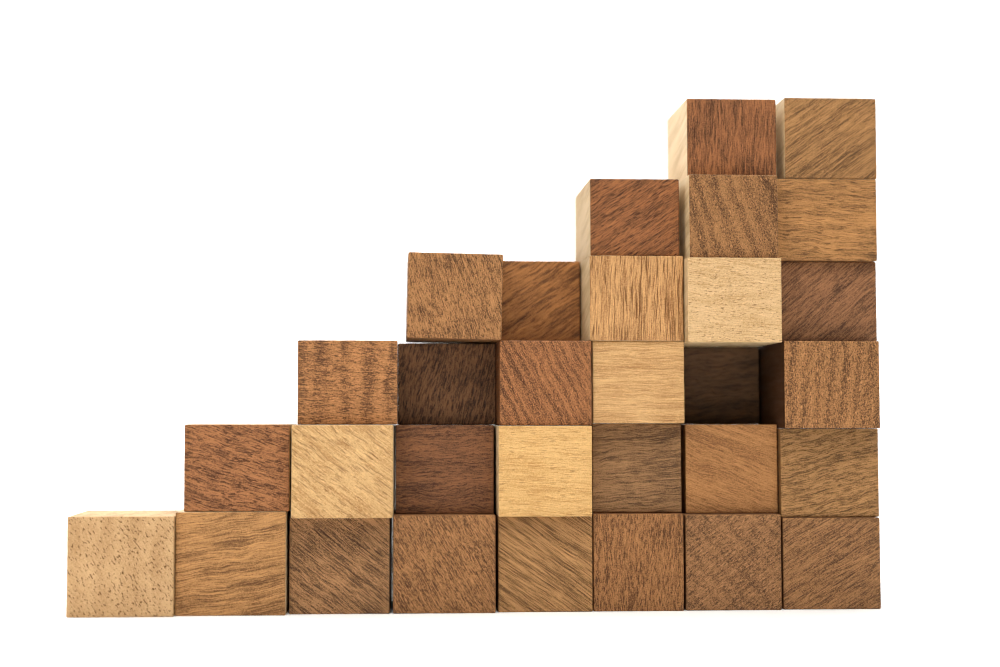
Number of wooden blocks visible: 31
